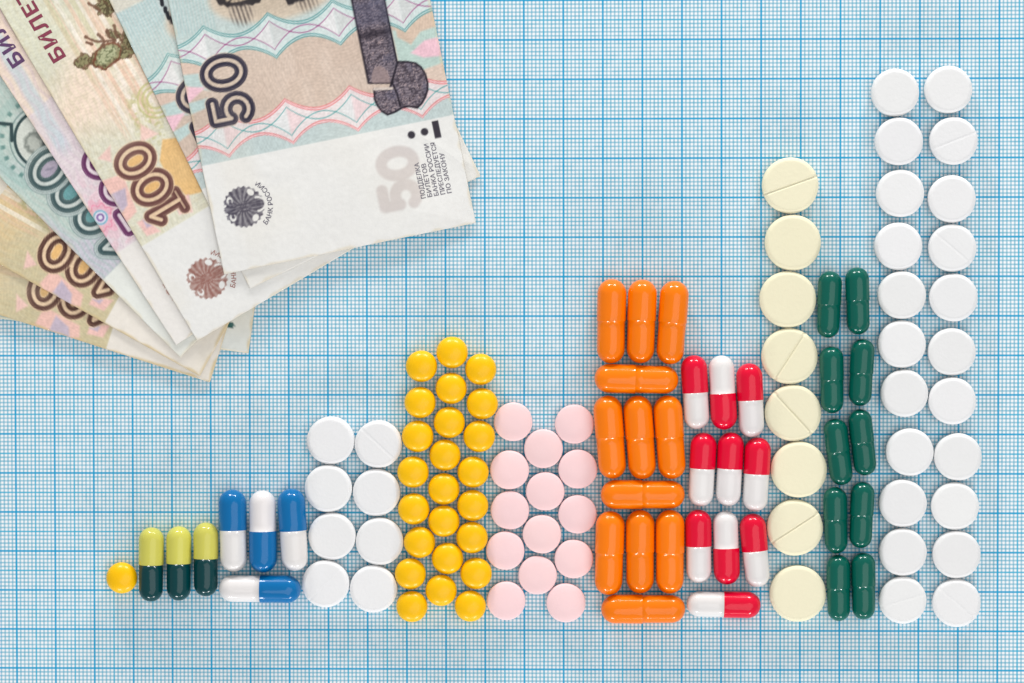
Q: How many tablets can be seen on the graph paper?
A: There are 77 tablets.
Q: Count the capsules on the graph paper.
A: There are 39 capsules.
